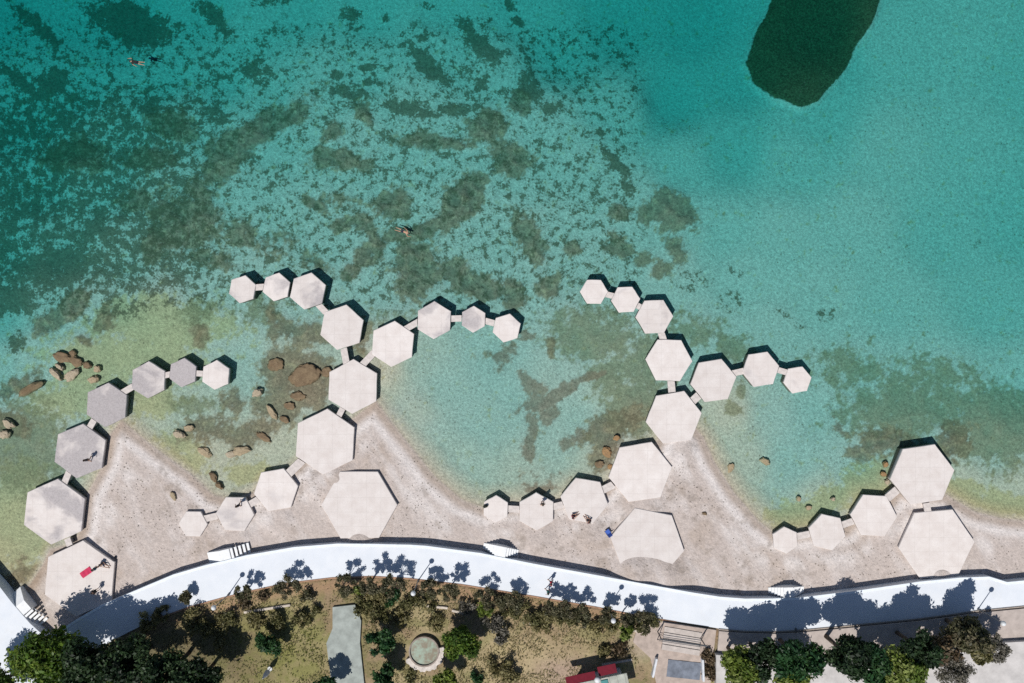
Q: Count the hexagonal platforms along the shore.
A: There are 39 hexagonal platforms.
